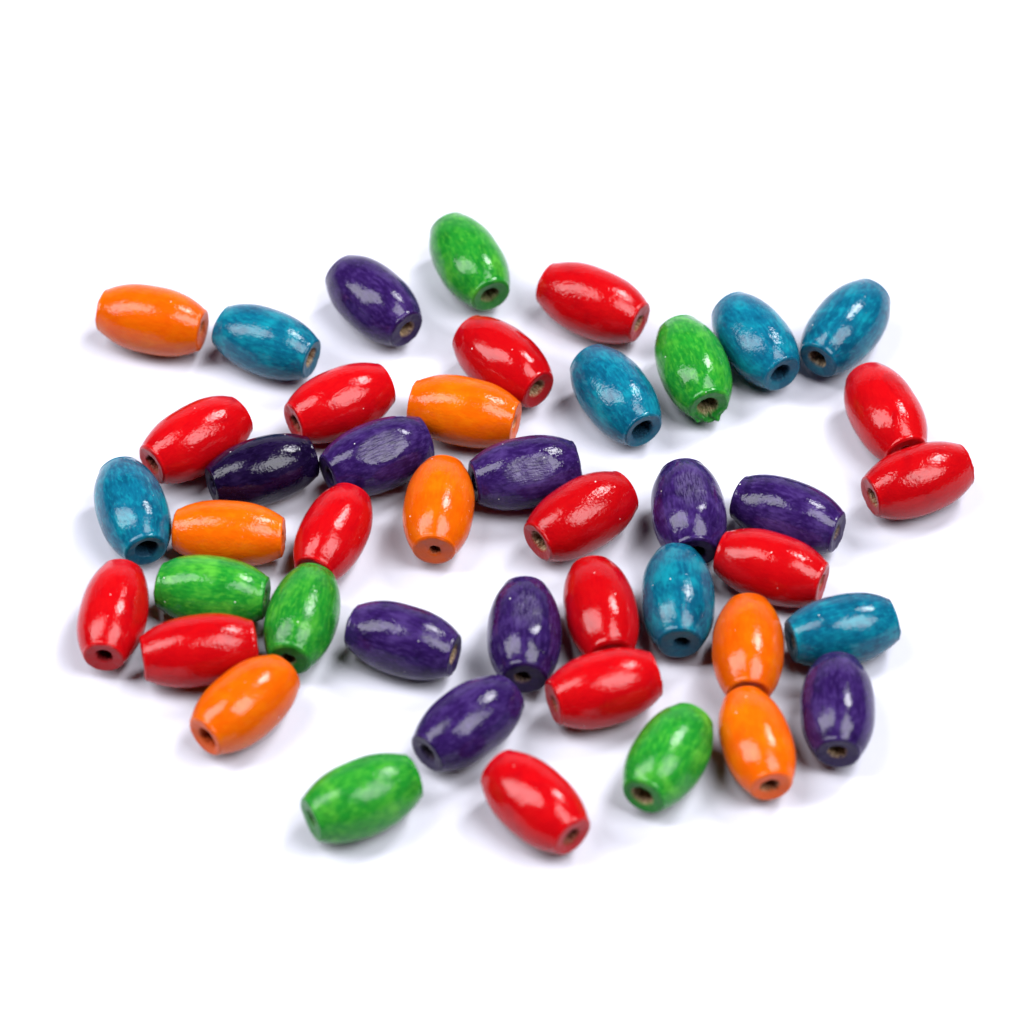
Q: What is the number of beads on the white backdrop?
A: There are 44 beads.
